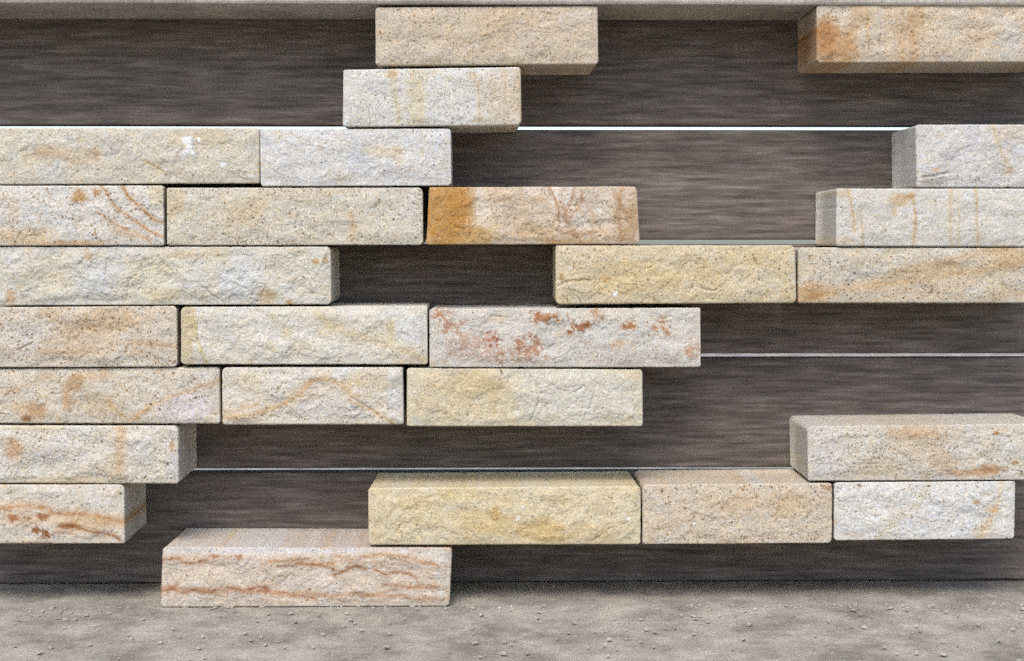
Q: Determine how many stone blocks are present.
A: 26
